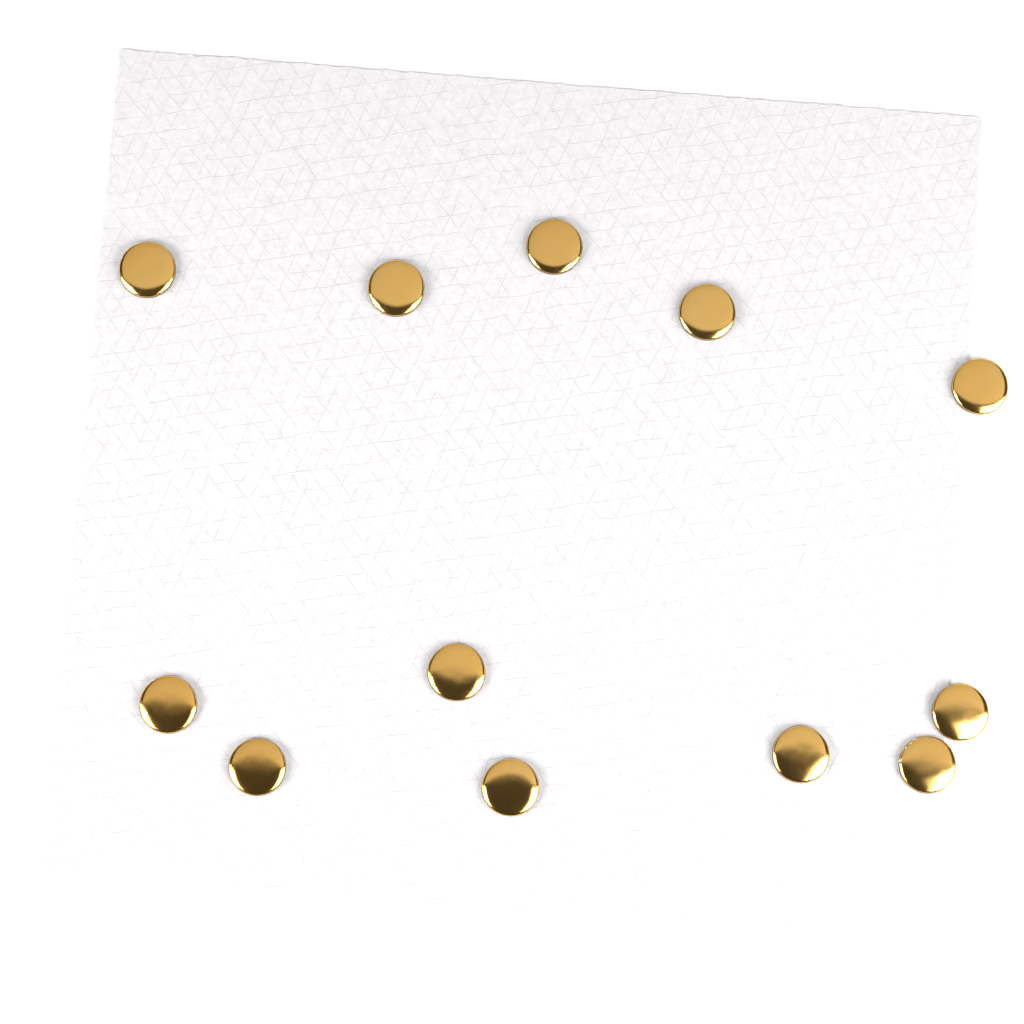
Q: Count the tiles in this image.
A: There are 12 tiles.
